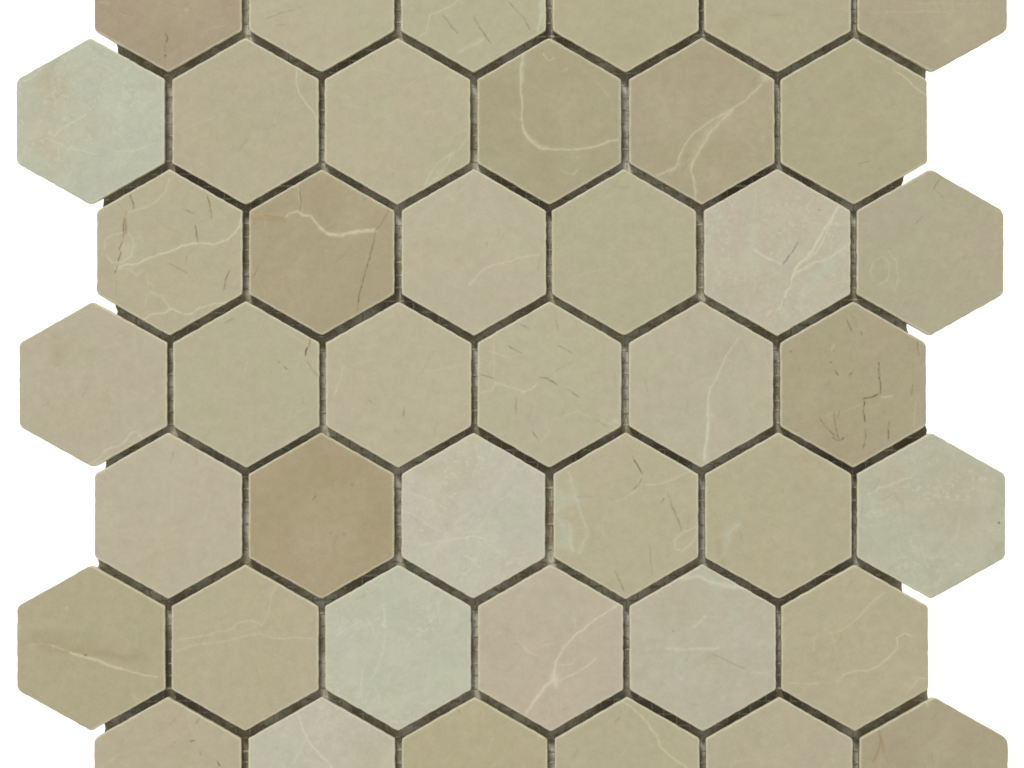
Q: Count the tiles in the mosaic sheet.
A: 42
